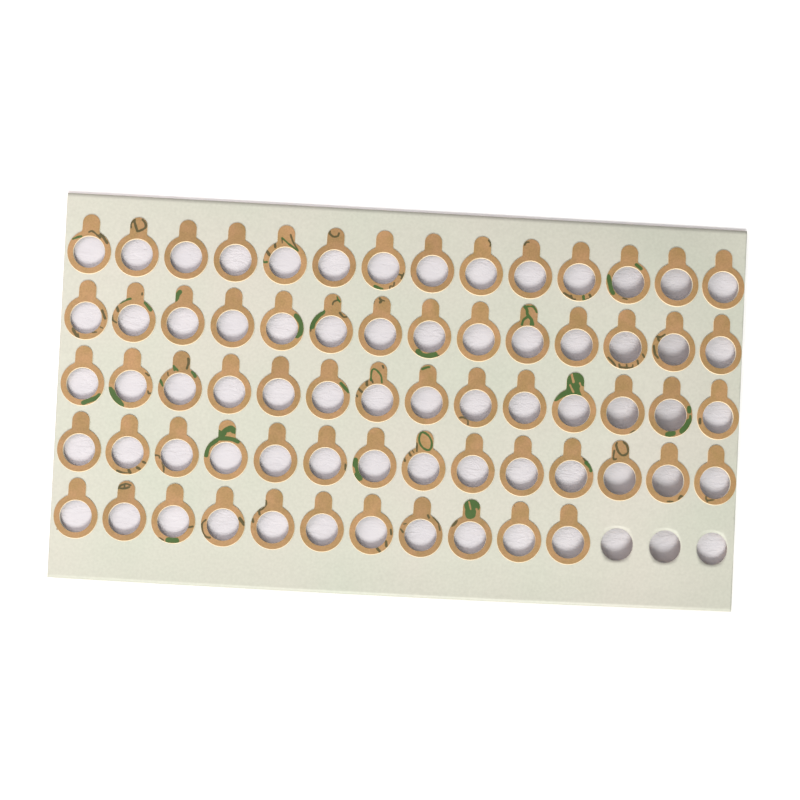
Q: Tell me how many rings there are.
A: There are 67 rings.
